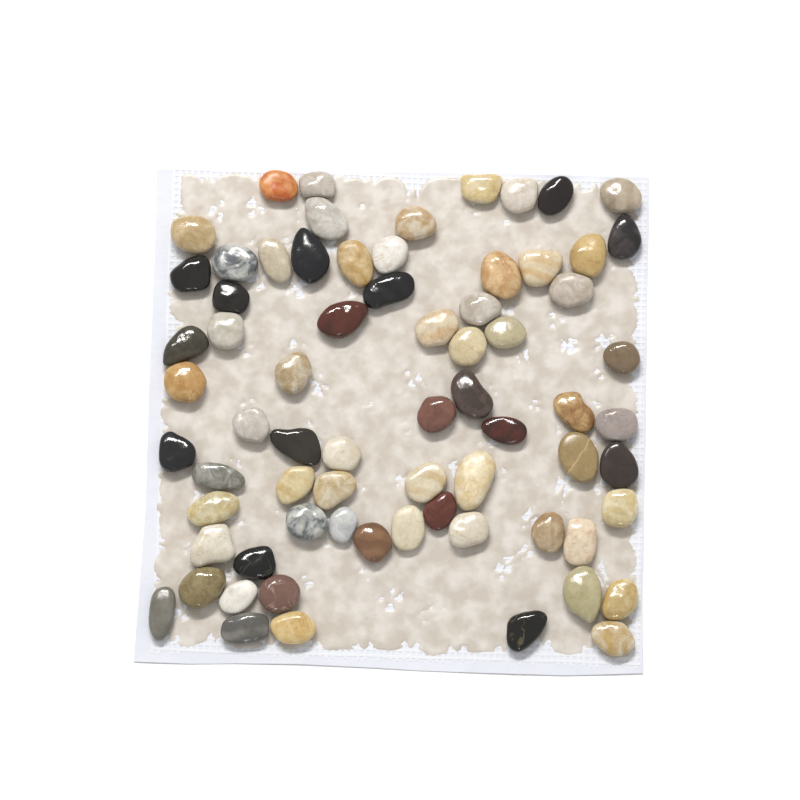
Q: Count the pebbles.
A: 70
